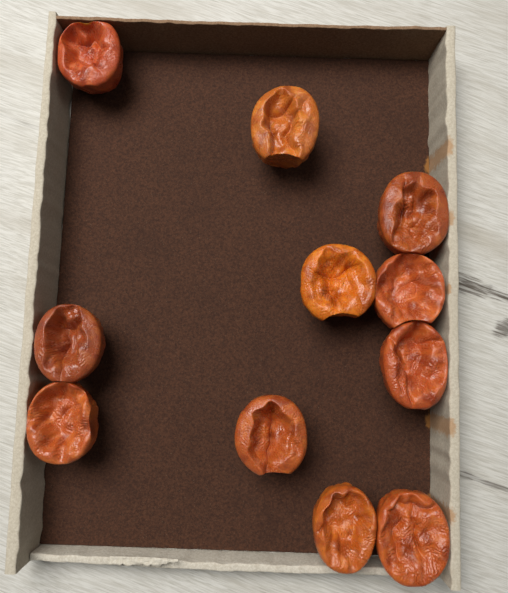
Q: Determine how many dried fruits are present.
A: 11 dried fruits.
